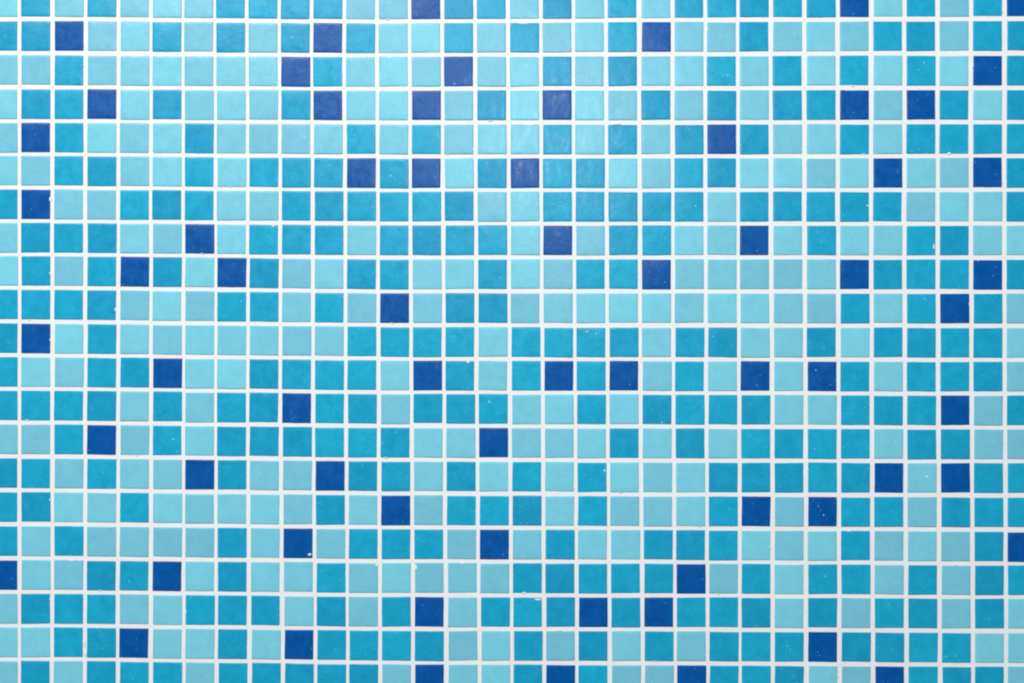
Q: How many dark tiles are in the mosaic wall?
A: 67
